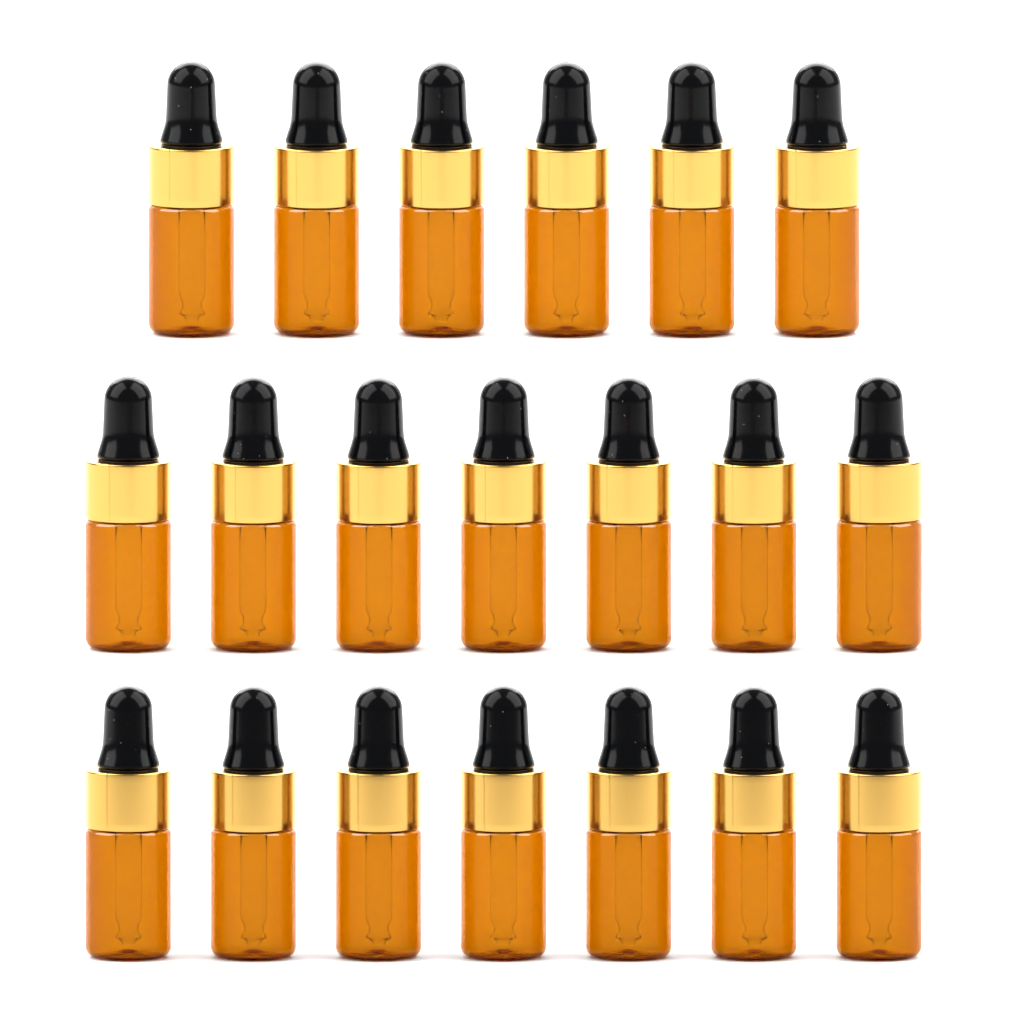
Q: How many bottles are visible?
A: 20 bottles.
